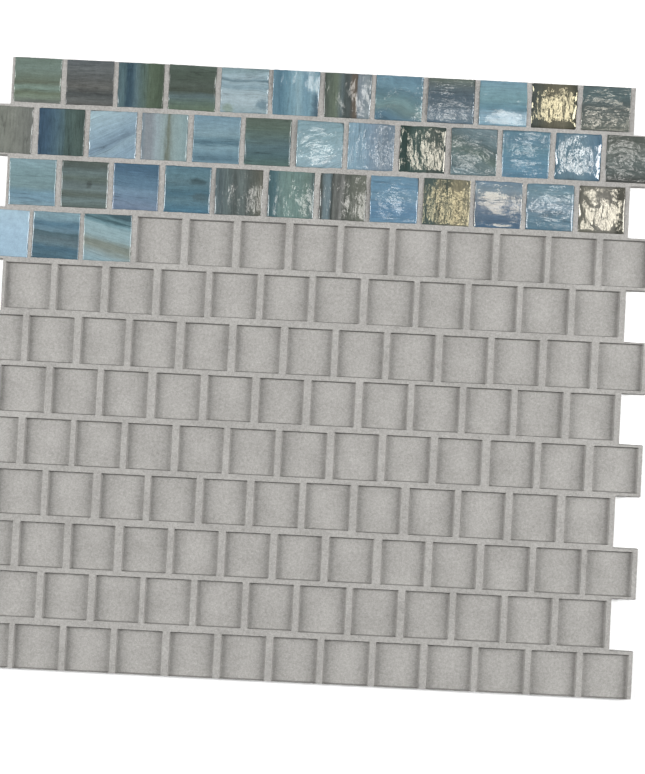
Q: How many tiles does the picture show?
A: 40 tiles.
